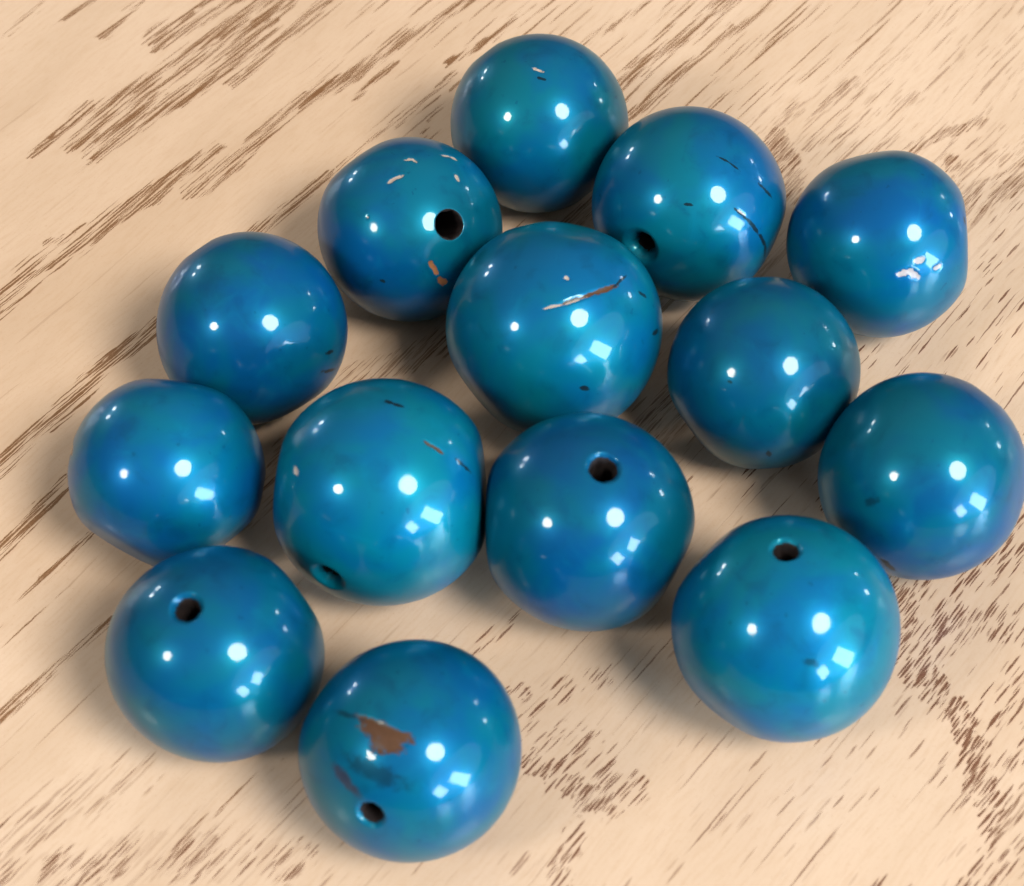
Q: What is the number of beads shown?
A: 14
